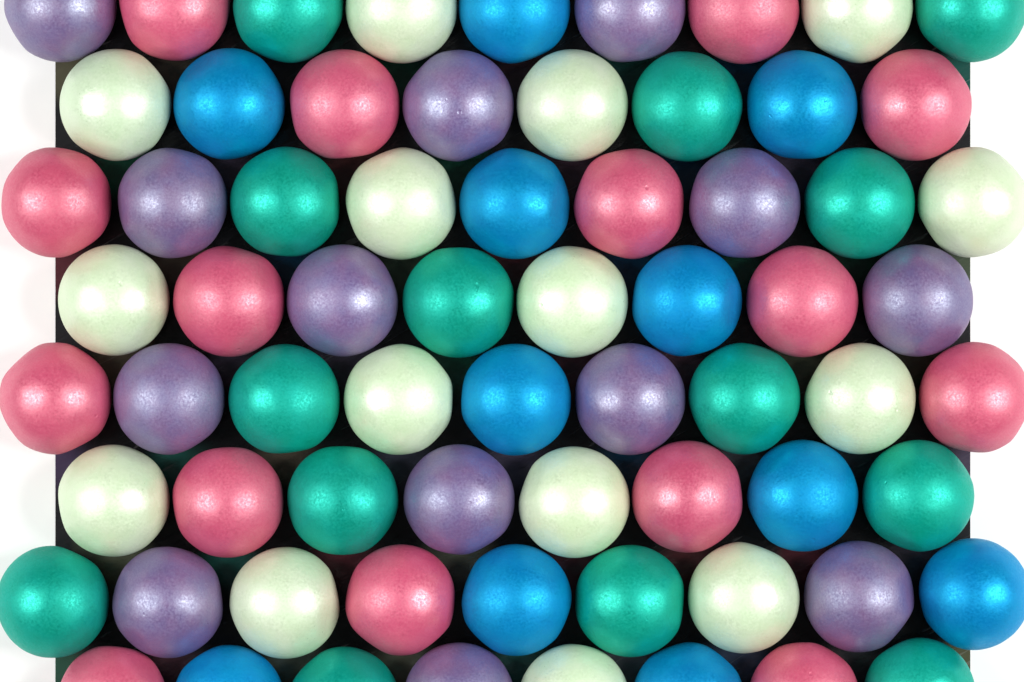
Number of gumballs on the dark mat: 68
